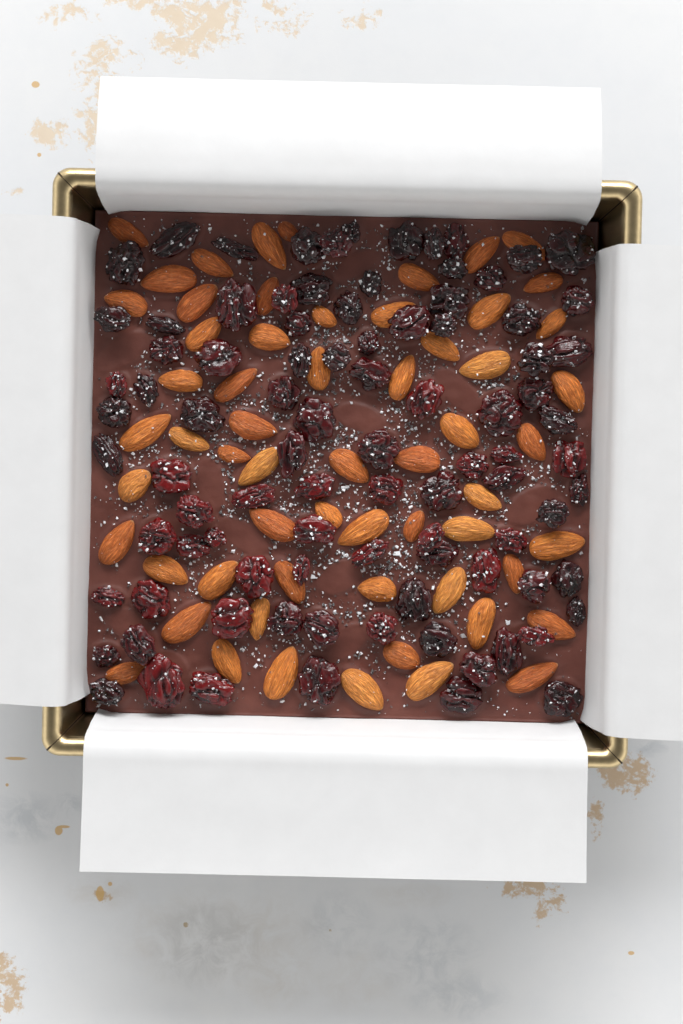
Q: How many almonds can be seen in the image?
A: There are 60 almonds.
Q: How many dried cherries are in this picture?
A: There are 92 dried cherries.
